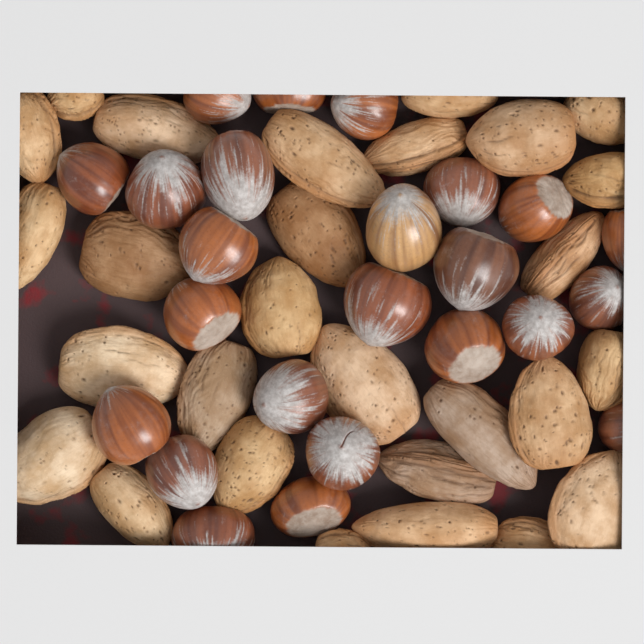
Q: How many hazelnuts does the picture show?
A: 24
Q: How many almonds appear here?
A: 28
